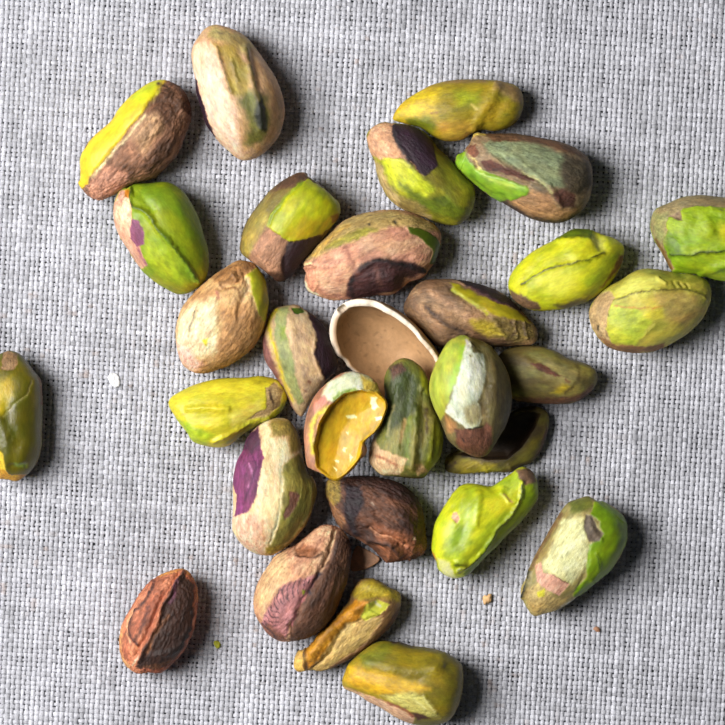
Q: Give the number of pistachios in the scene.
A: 29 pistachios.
